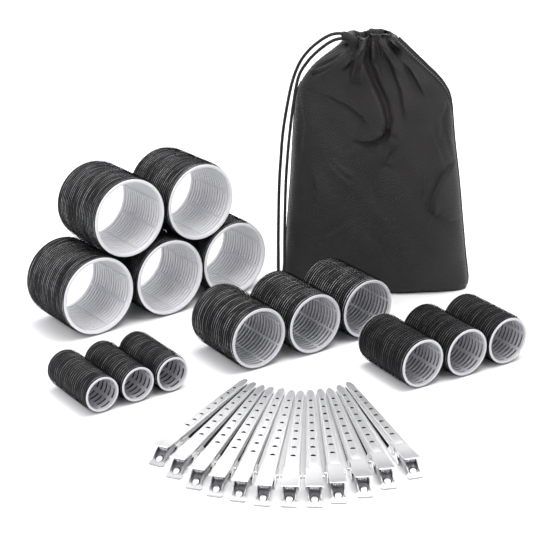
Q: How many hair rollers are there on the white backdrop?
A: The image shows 14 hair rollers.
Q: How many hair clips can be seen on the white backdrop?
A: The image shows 12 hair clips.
